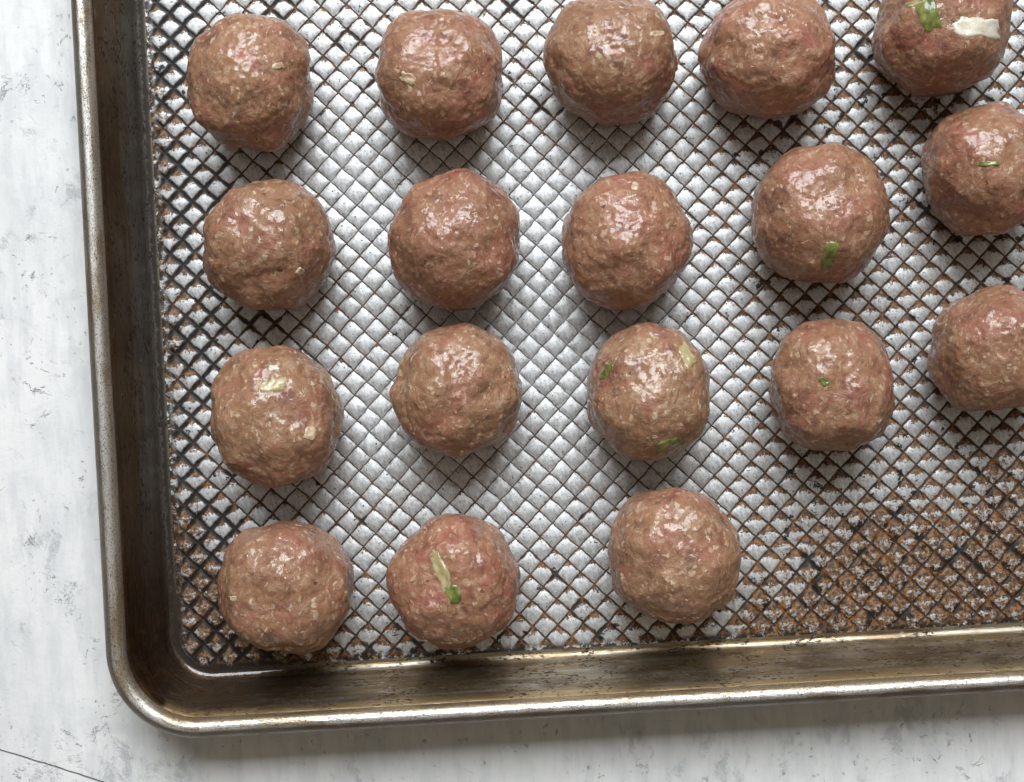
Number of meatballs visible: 18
